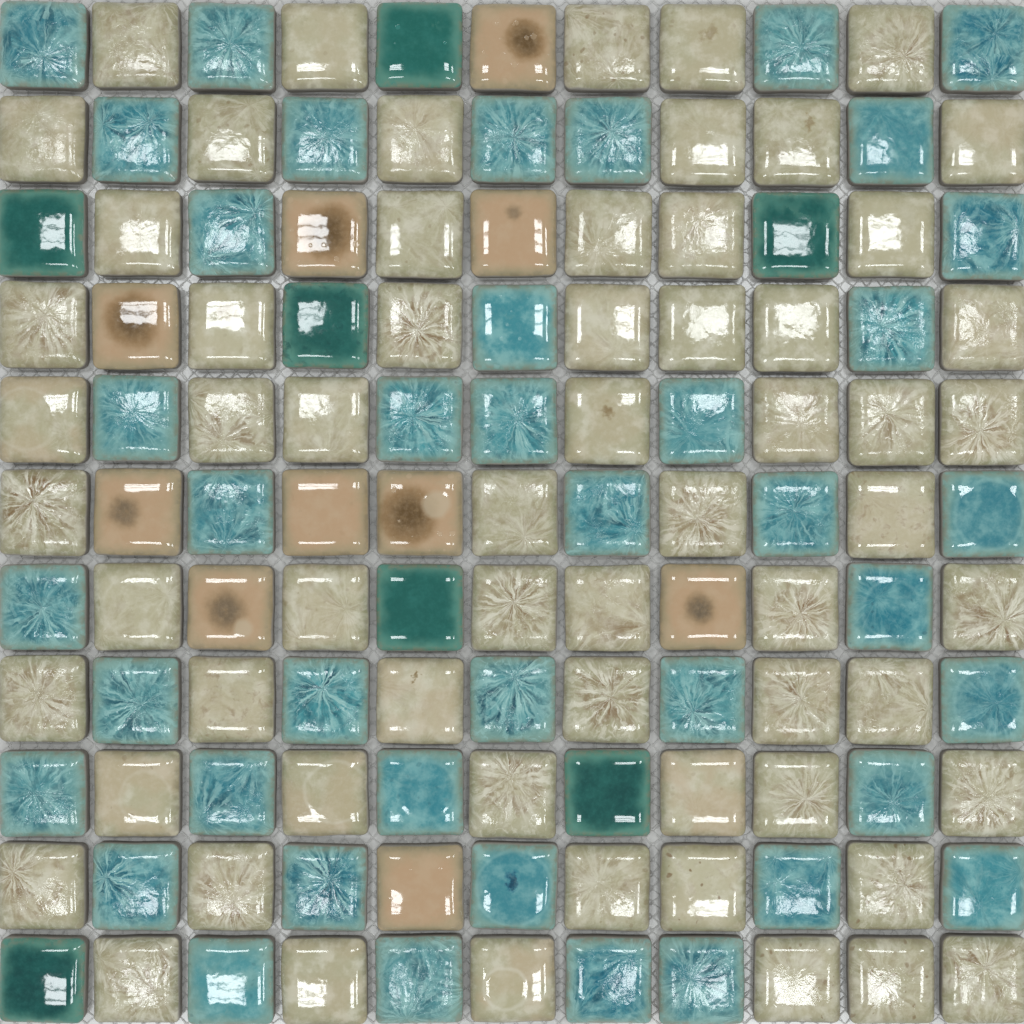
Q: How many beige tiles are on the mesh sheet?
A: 63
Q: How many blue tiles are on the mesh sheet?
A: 41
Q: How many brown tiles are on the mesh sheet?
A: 10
